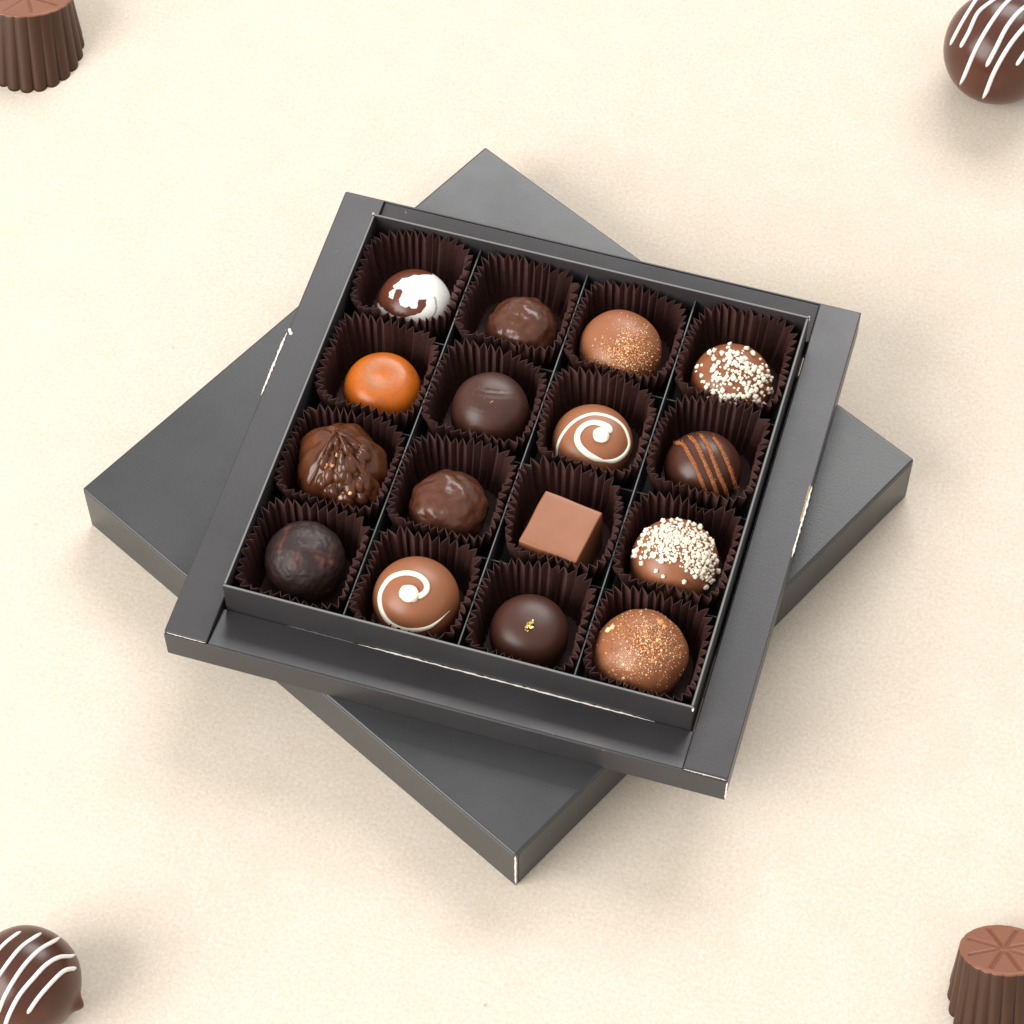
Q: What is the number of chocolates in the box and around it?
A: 20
